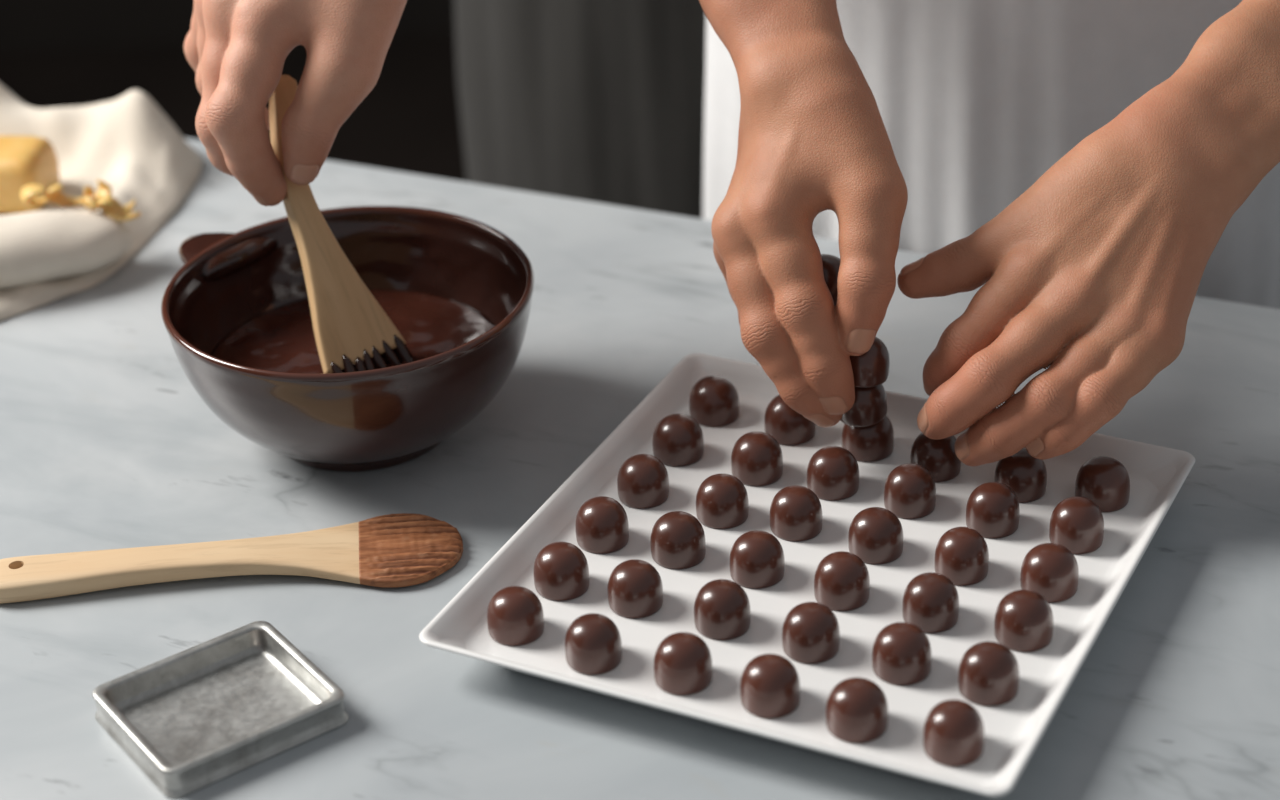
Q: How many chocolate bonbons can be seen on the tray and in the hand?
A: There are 39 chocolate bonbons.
